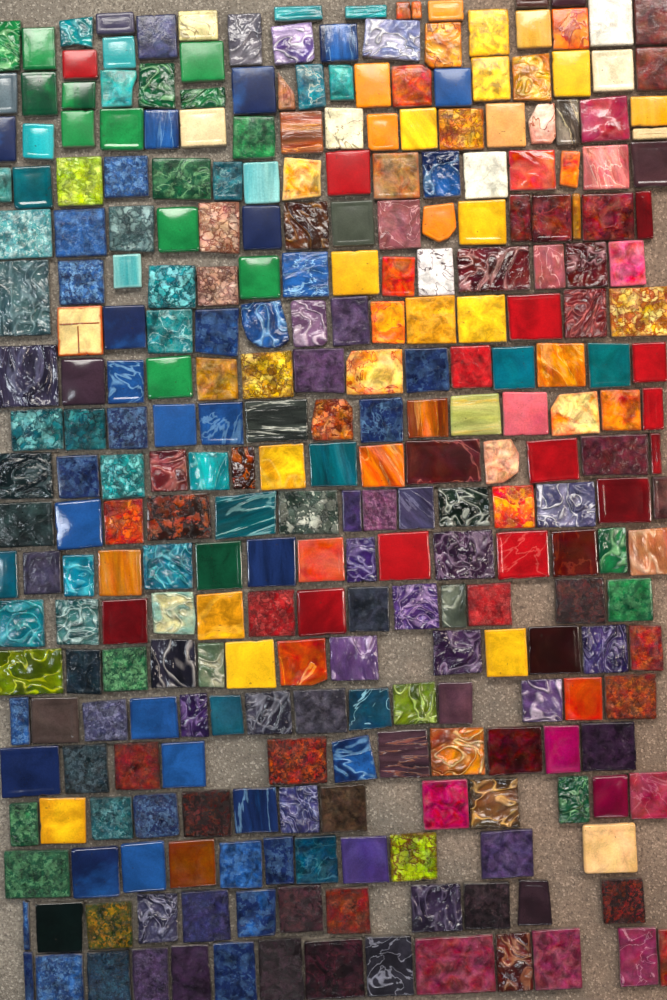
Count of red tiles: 17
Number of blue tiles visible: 39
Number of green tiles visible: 21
